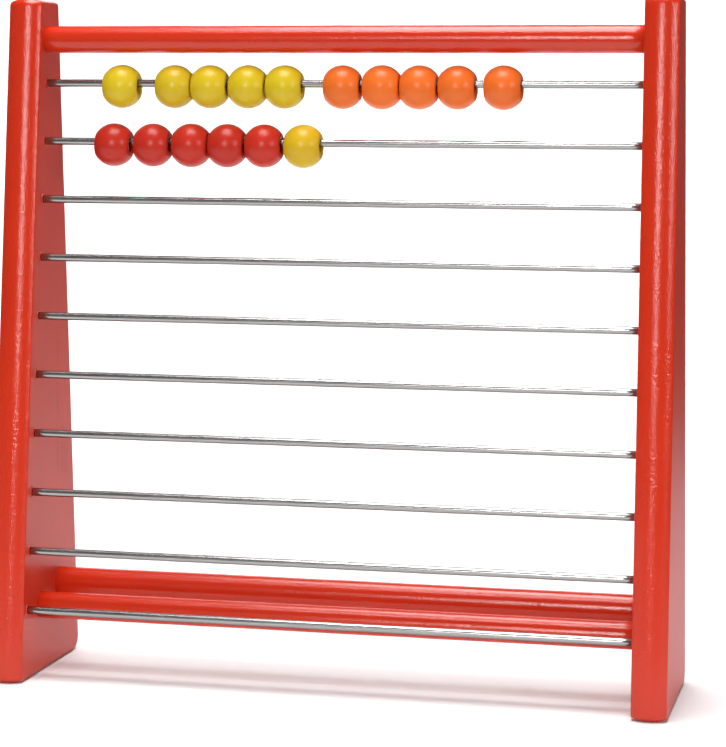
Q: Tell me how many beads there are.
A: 16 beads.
